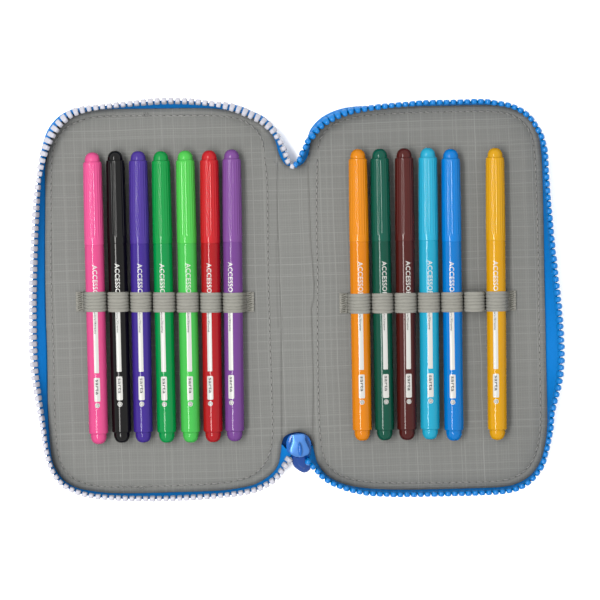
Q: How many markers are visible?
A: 13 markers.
